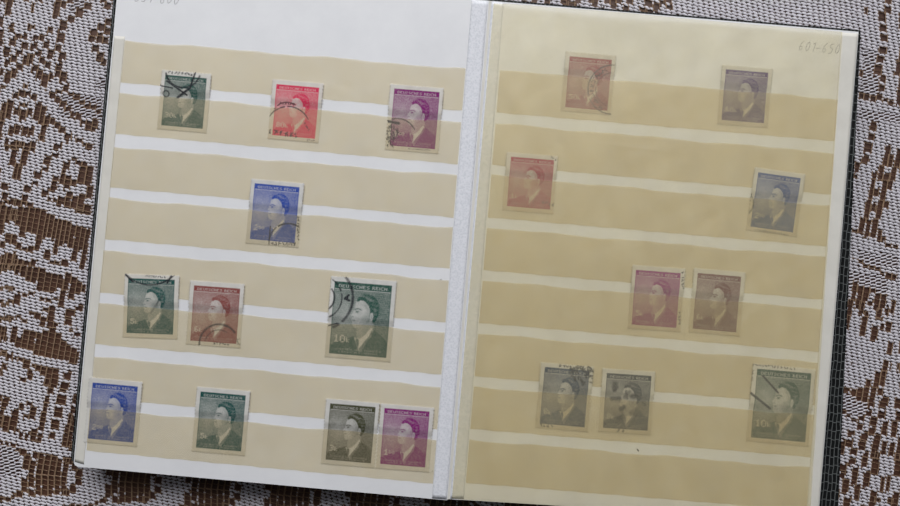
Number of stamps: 20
